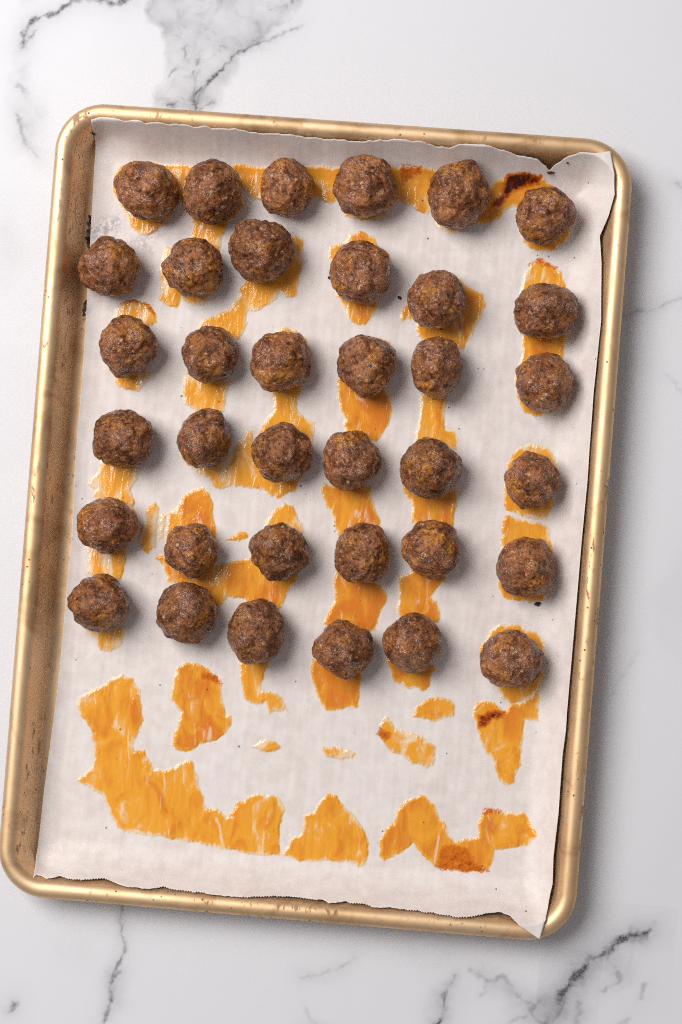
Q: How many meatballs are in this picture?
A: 36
